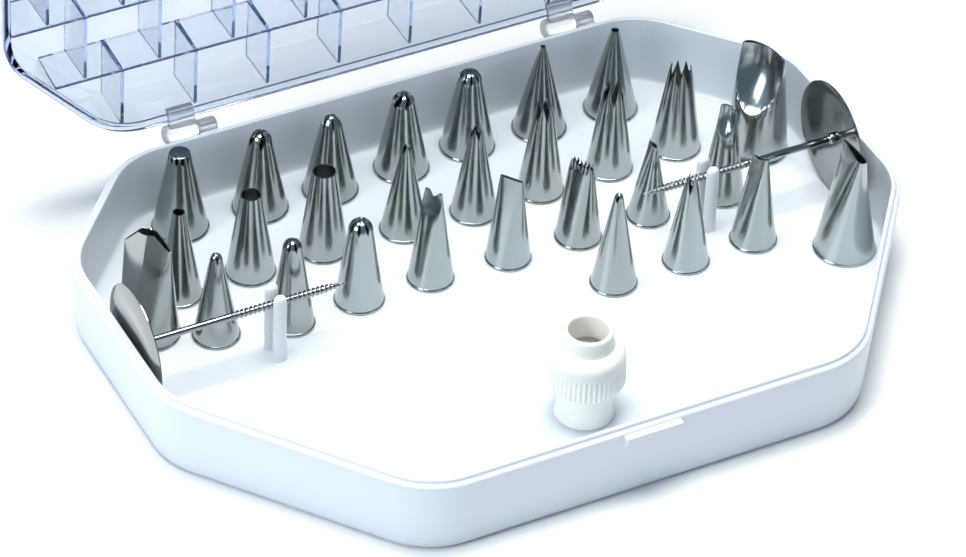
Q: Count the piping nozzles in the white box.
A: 29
